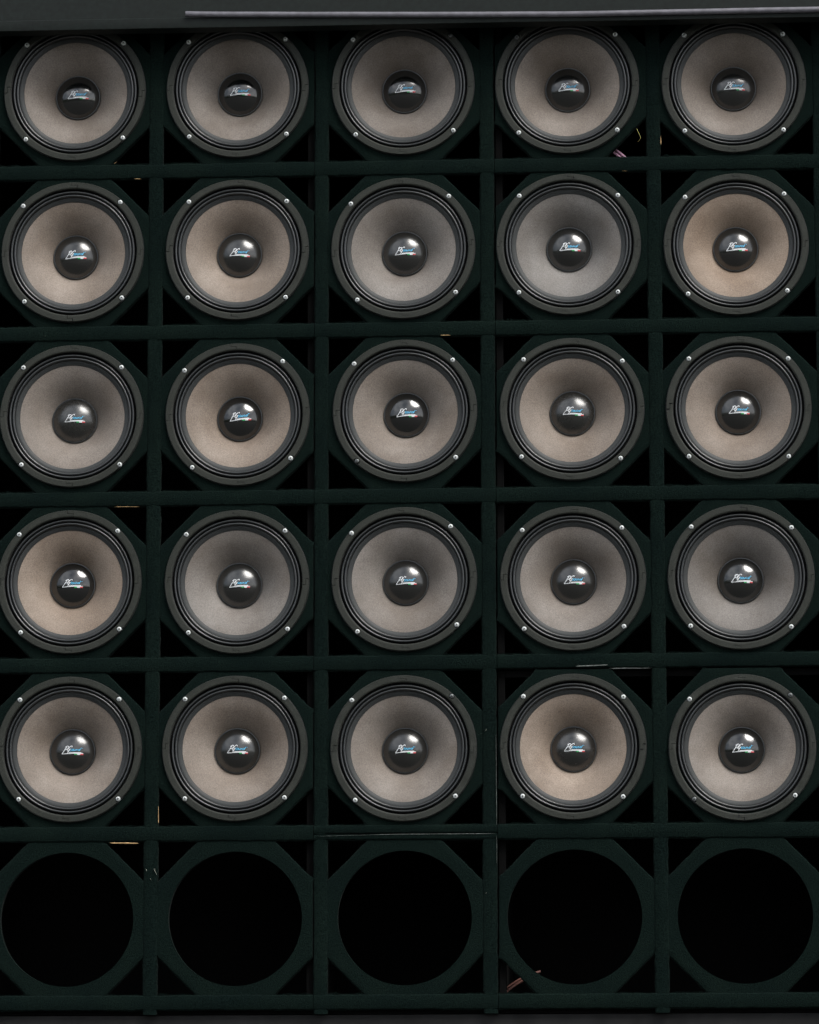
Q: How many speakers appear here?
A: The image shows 25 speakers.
